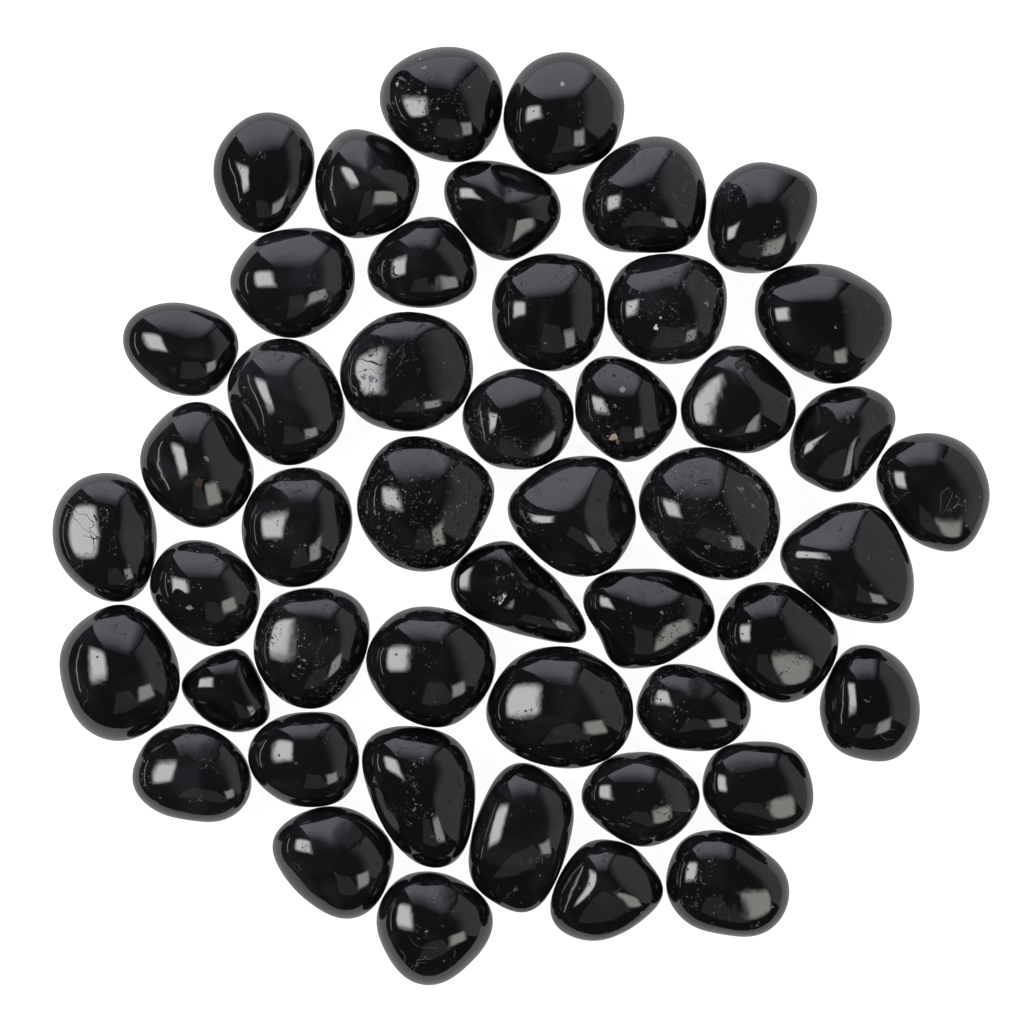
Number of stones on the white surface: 48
